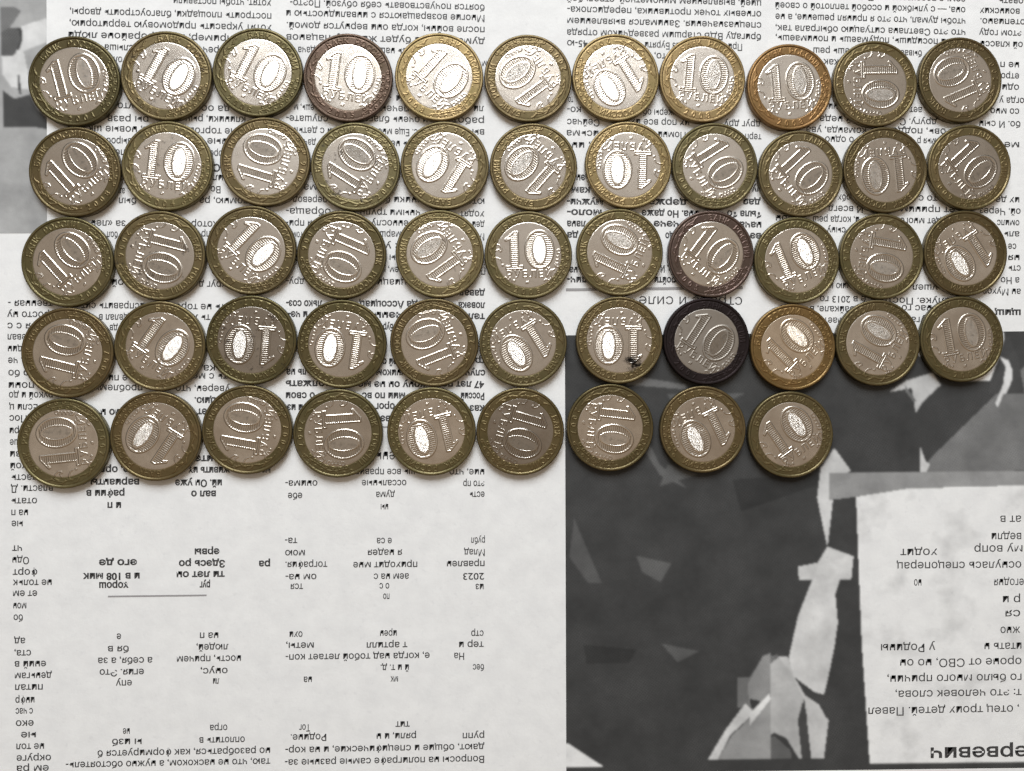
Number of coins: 53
